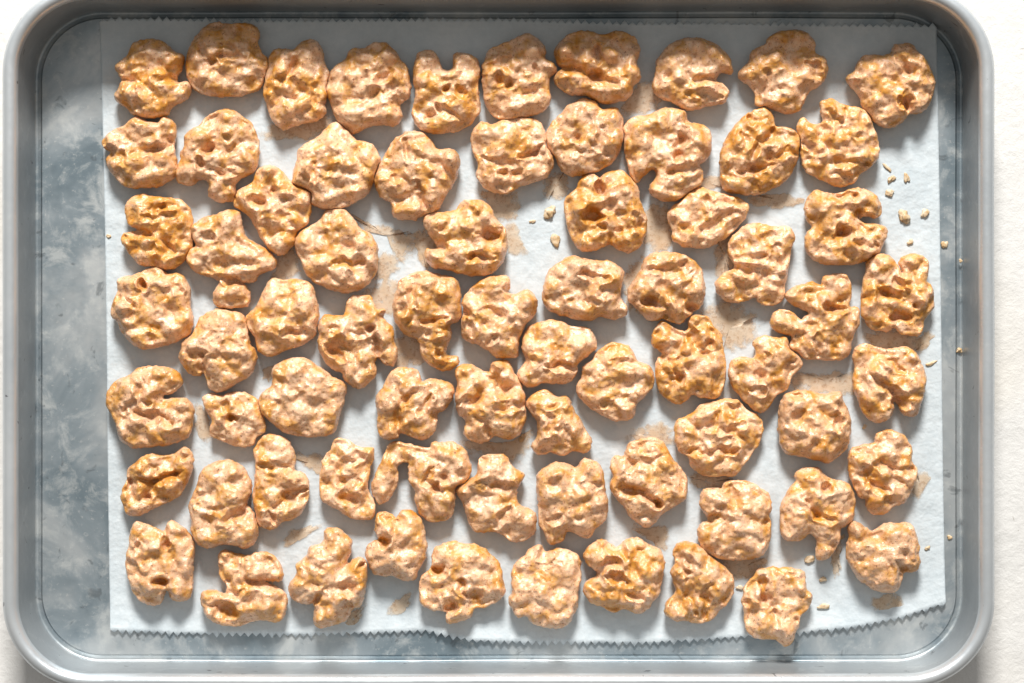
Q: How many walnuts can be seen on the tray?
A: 72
